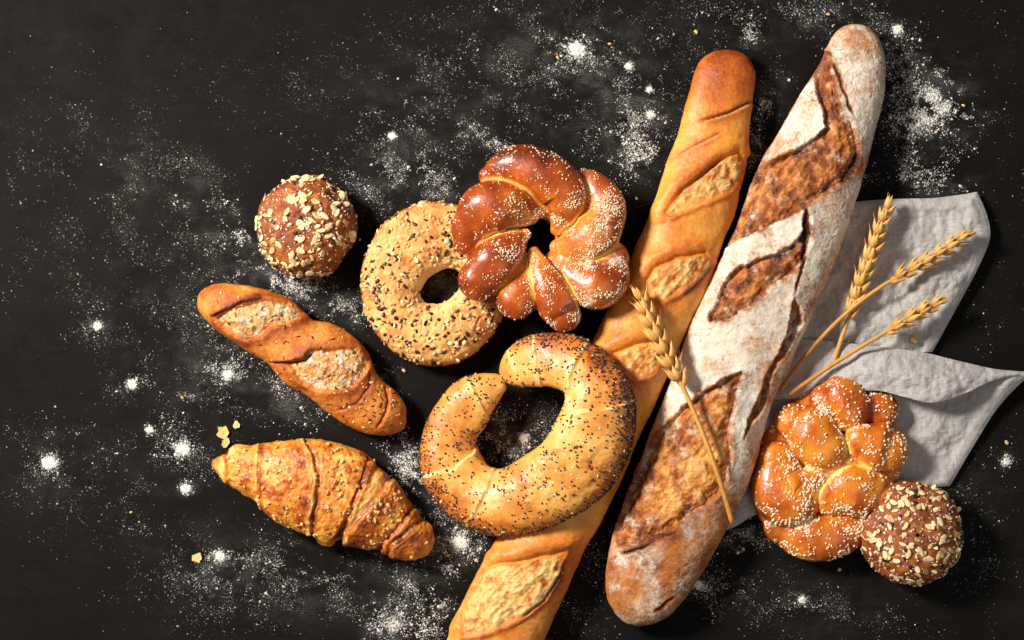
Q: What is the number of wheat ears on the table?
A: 4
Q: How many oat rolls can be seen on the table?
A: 2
